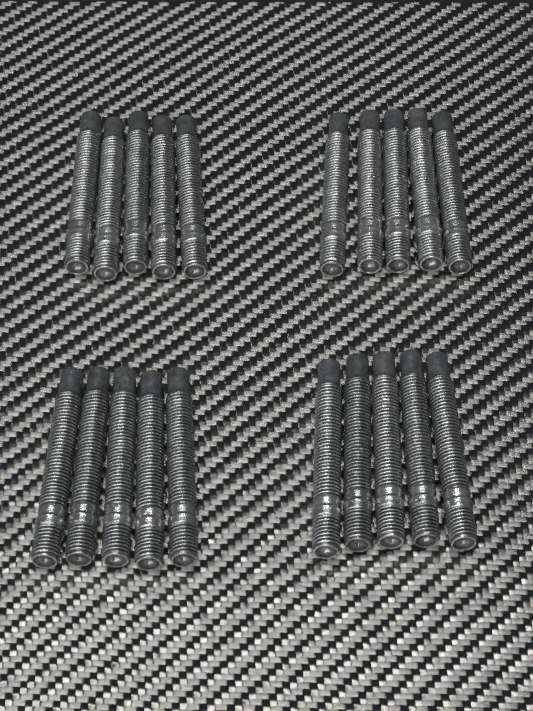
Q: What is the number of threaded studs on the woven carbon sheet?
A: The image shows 20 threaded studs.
